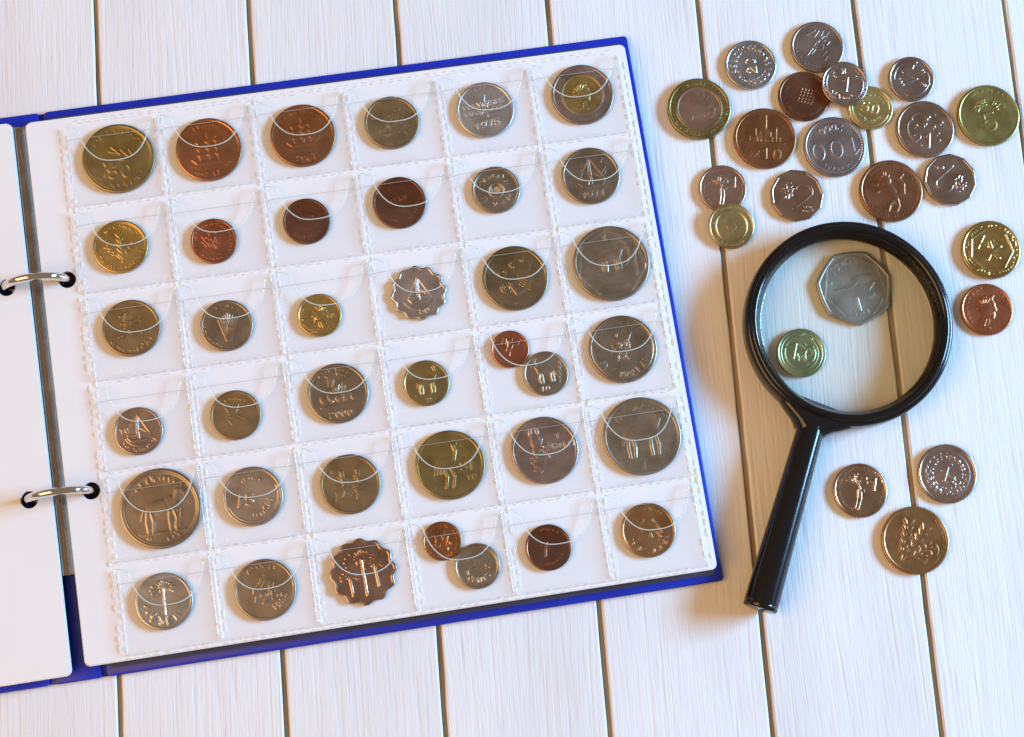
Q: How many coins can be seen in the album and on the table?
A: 61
